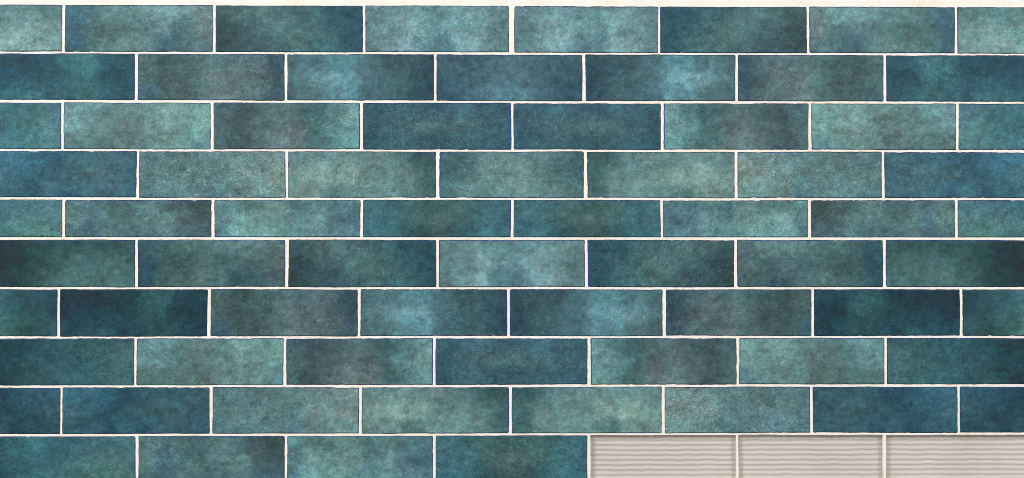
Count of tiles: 72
